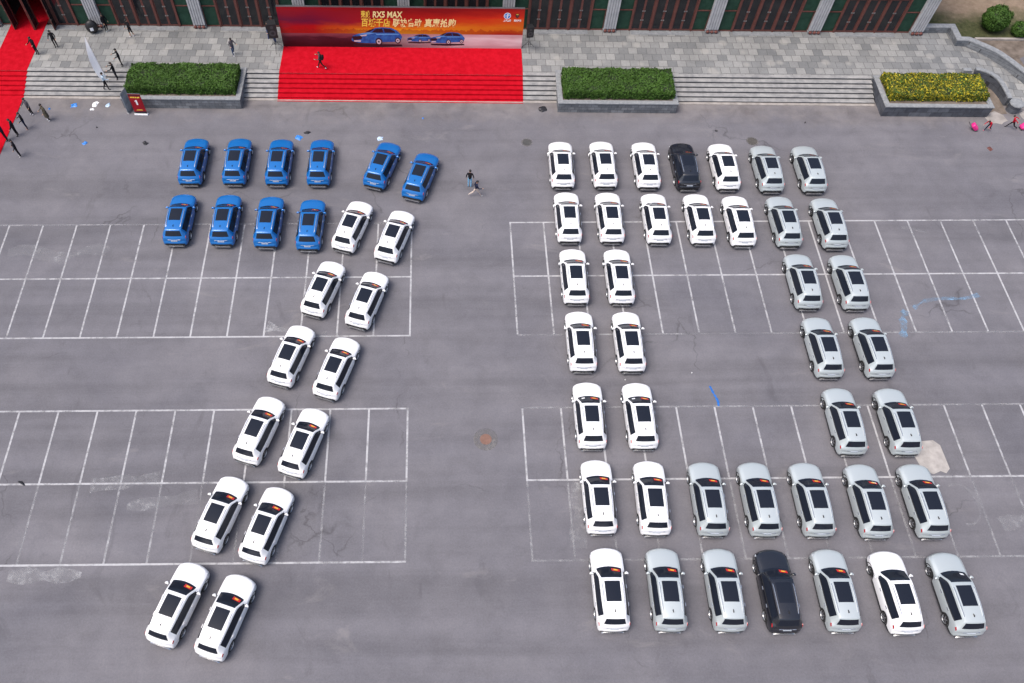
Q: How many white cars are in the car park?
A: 31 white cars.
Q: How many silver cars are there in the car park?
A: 19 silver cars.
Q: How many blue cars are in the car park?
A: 10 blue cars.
